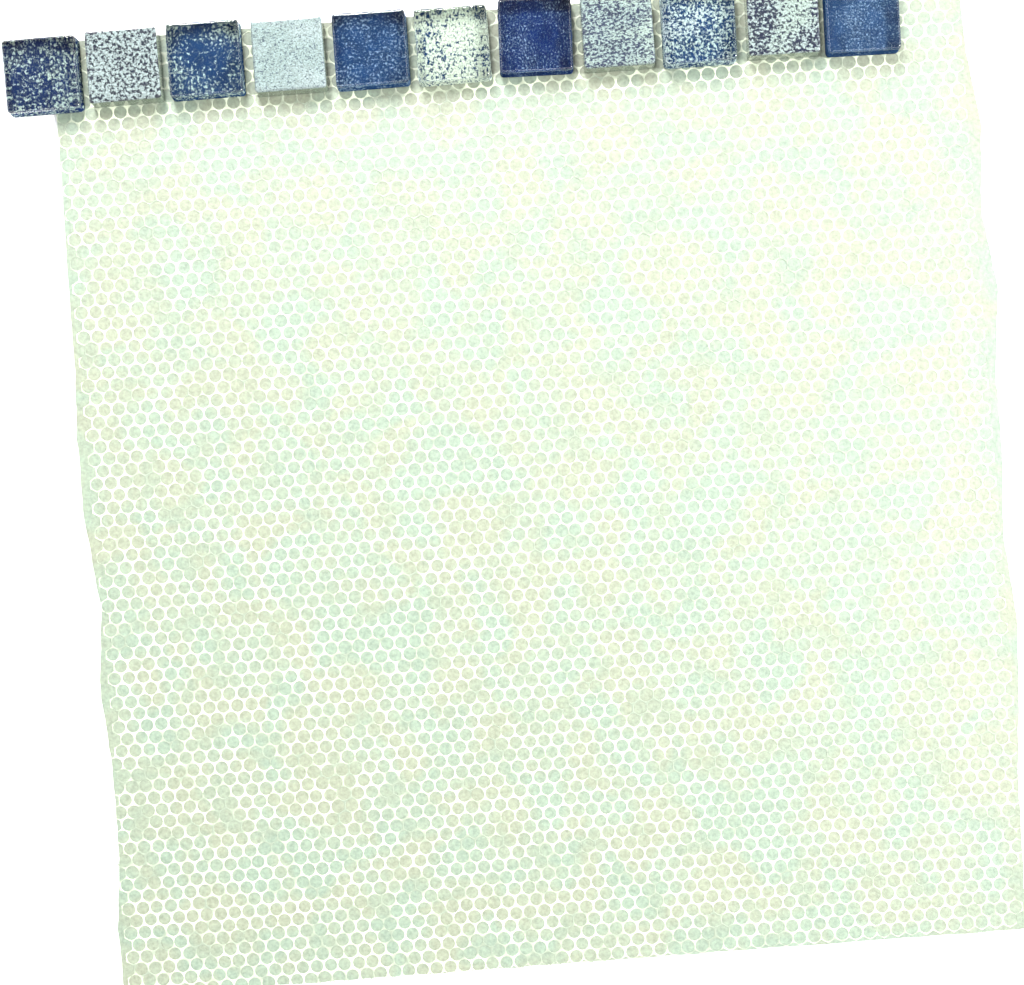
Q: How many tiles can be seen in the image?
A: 11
